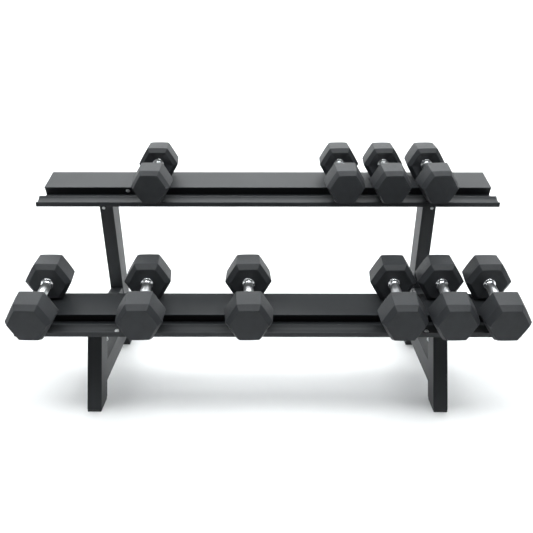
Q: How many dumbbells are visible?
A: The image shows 10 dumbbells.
